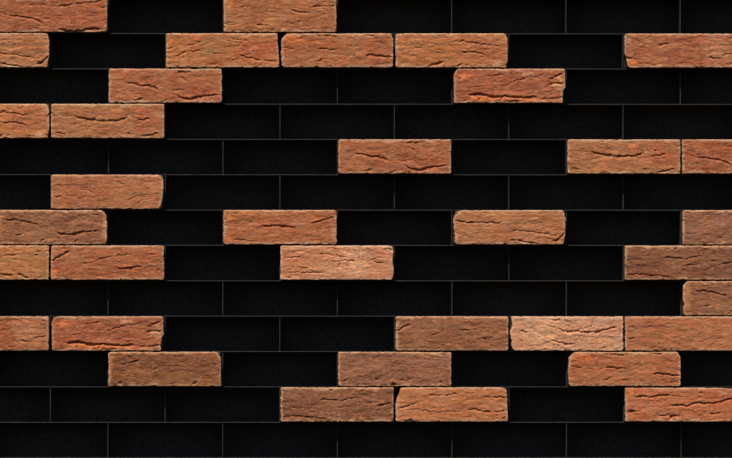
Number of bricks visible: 35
